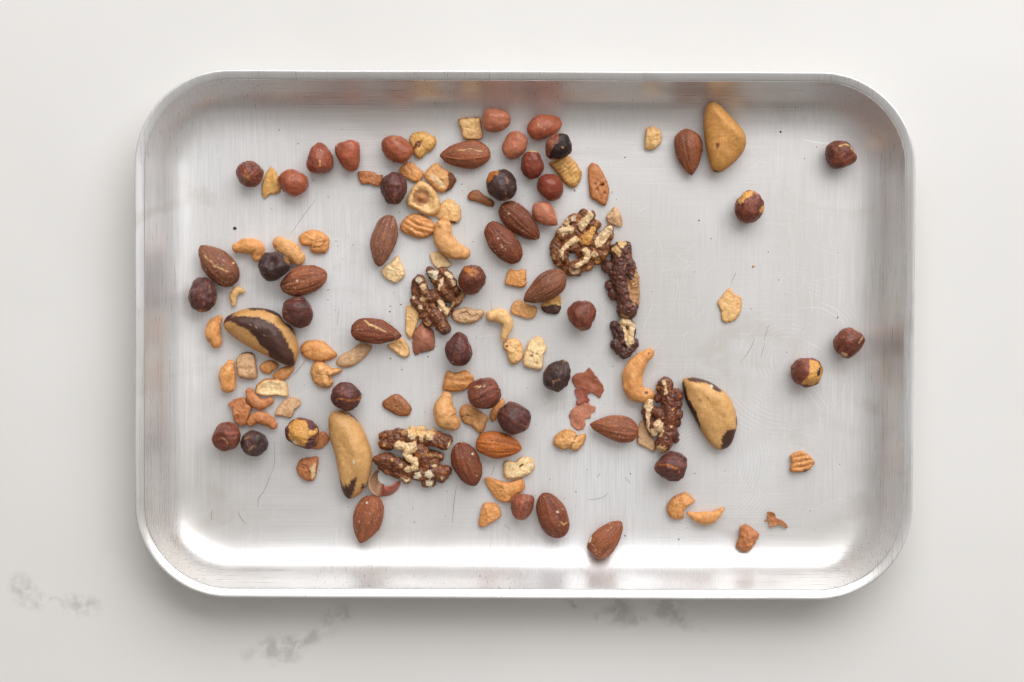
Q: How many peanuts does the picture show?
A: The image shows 10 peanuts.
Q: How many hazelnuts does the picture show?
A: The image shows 23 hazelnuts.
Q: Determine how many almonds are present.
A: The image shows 15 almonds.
